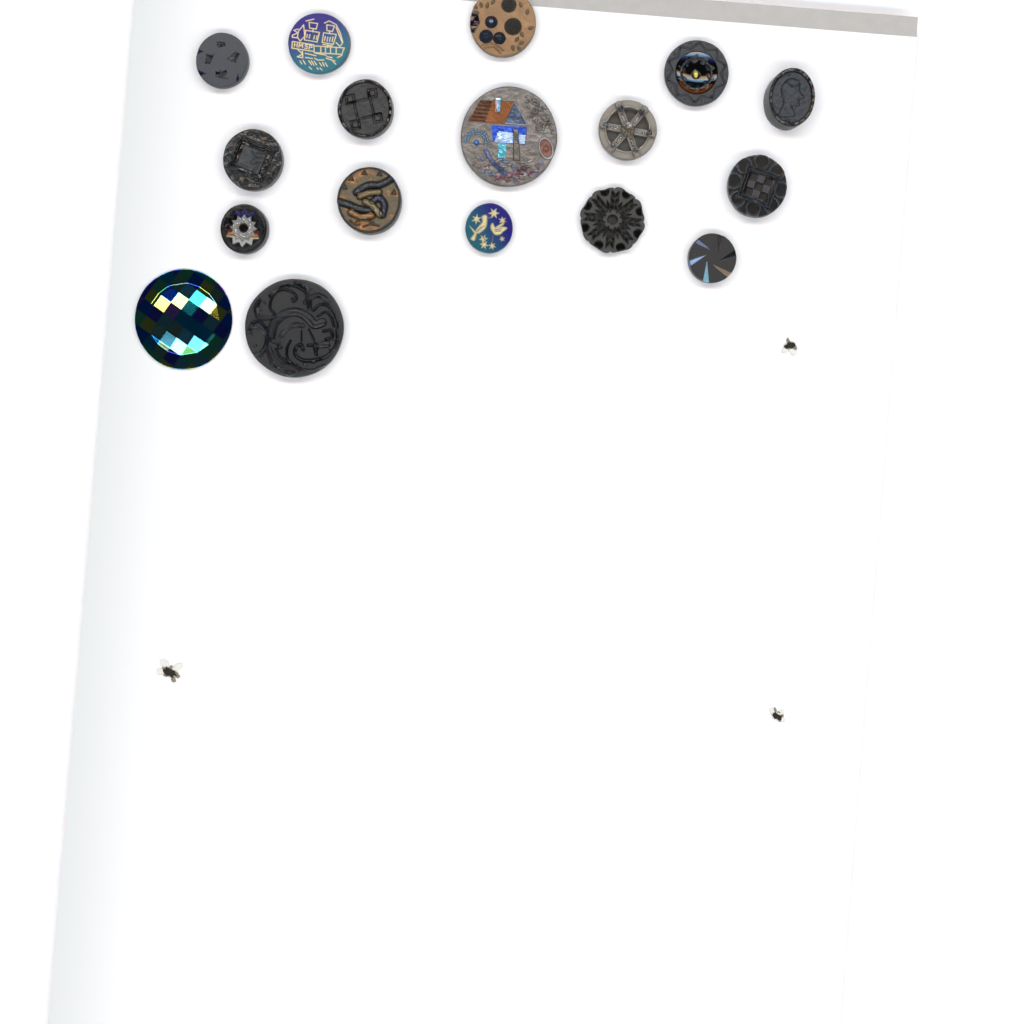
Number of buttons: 17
